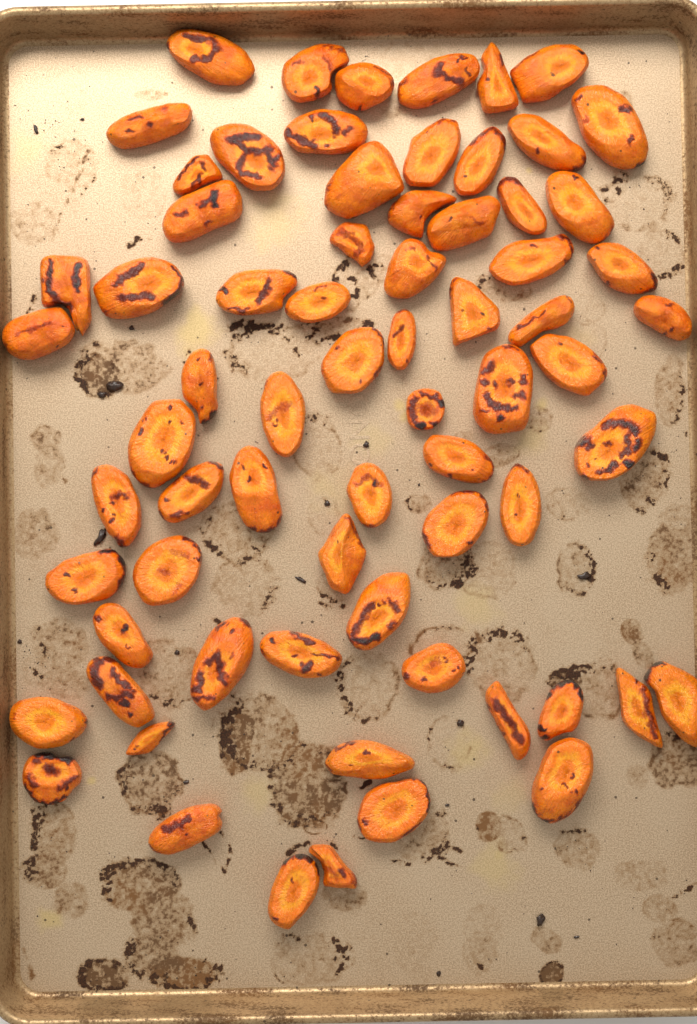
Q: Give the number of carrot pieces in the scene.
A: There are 70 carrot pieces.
